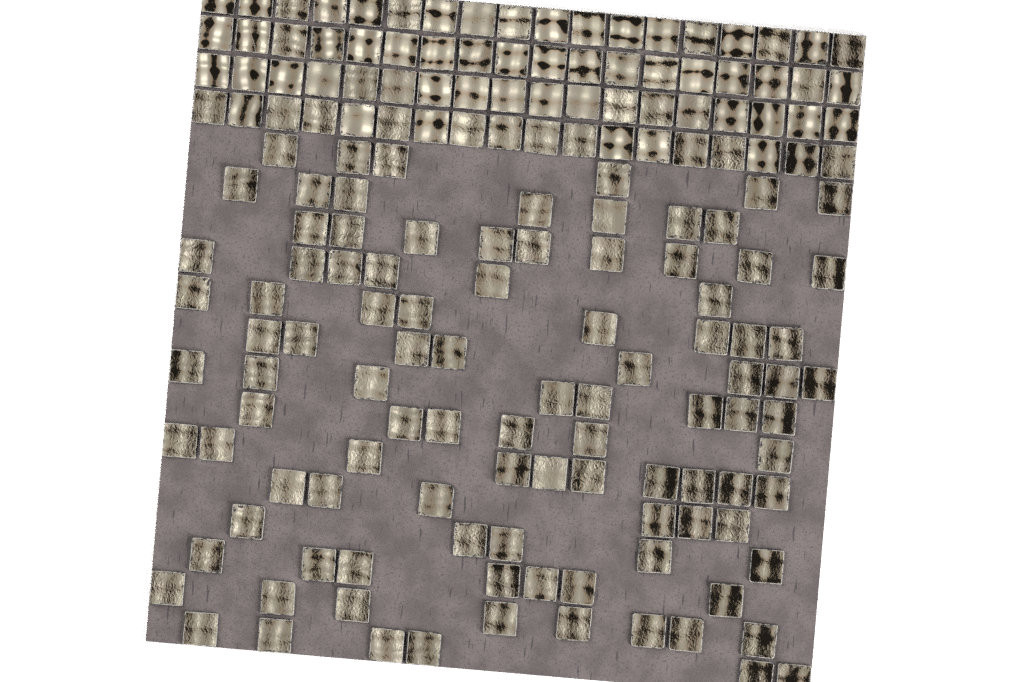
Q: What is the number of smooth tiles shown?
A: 47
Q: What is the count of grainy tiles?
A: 125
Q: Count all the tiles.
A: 172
